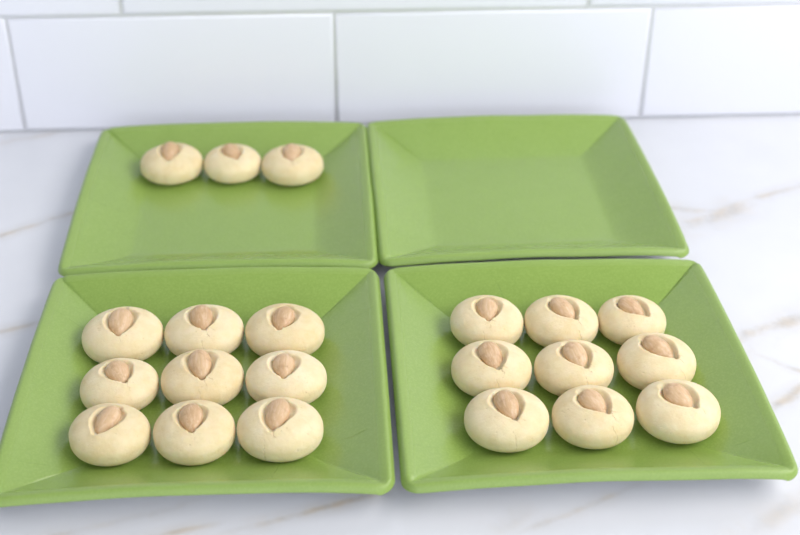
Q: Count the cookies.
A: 21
